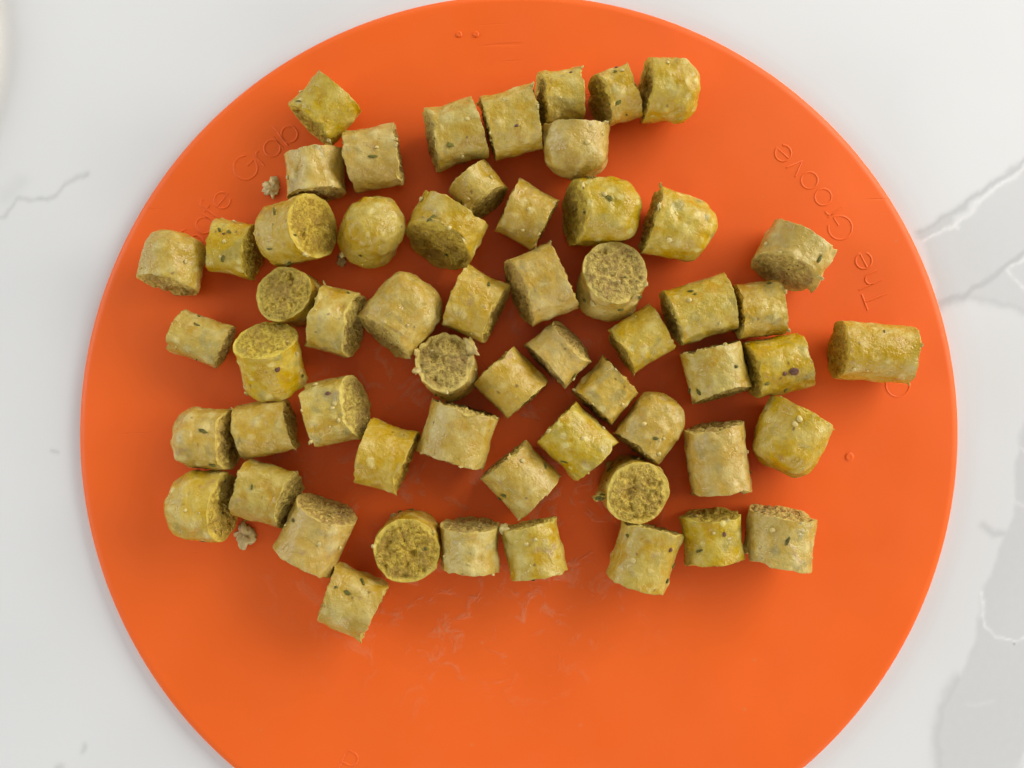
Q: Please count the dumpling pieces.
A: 58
